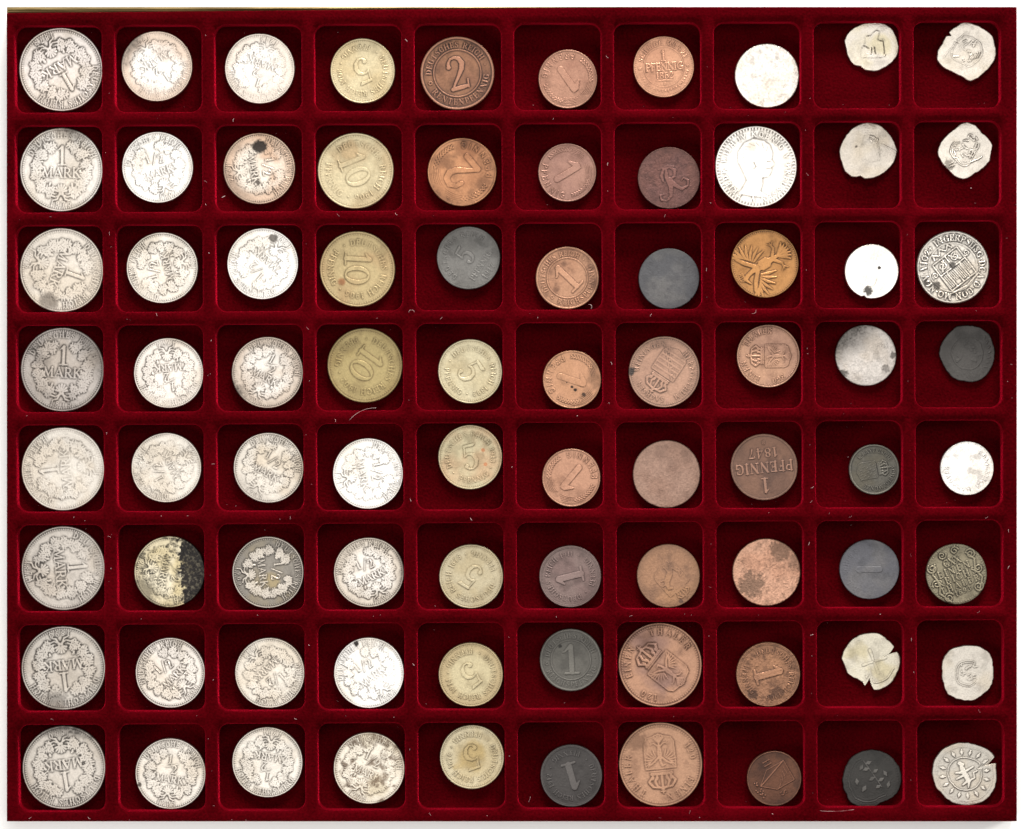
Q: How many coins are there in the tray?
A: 80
